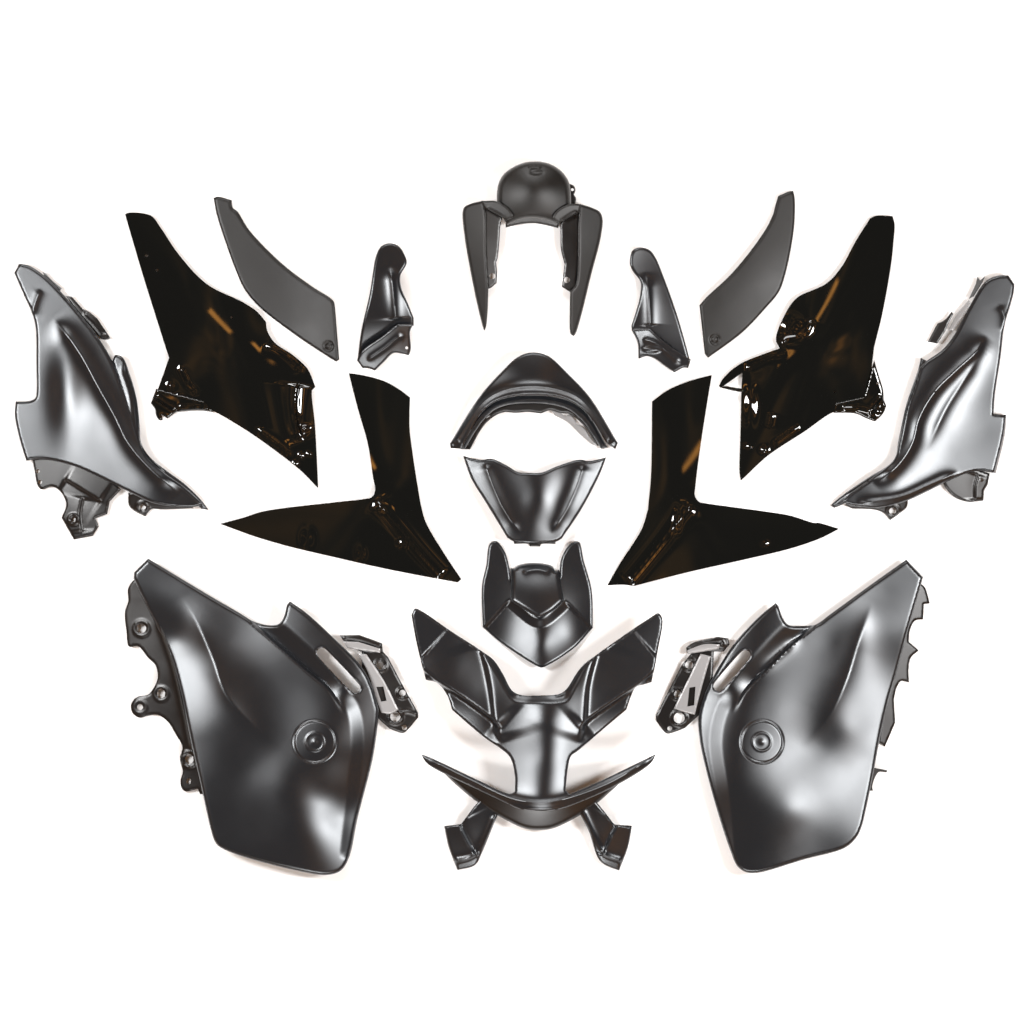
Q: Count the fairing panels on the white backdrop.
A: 17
